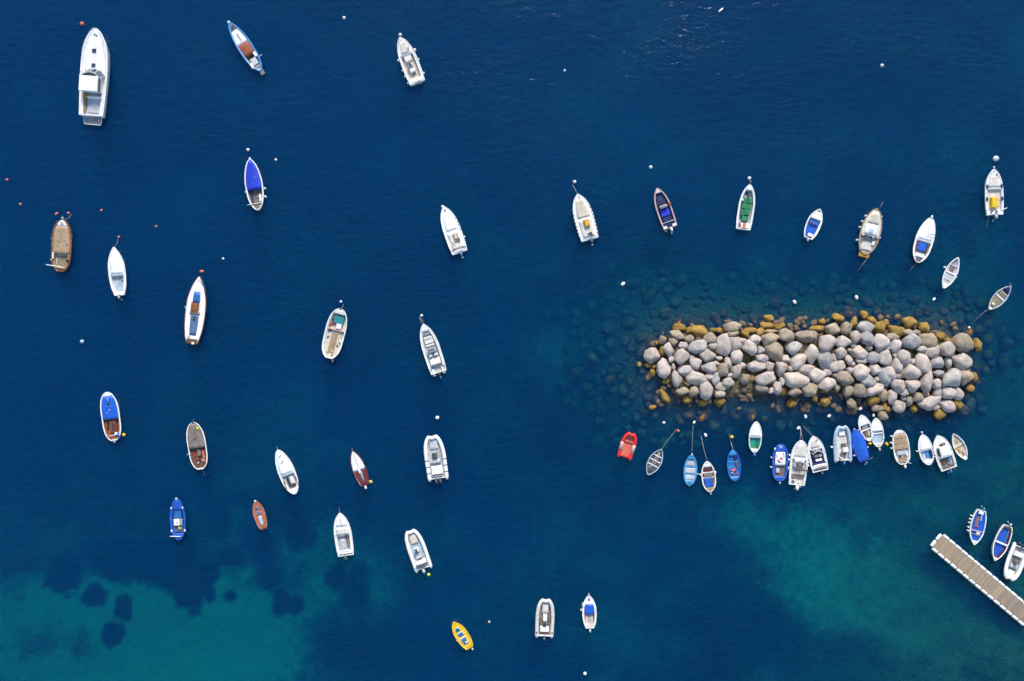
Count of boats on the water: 51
